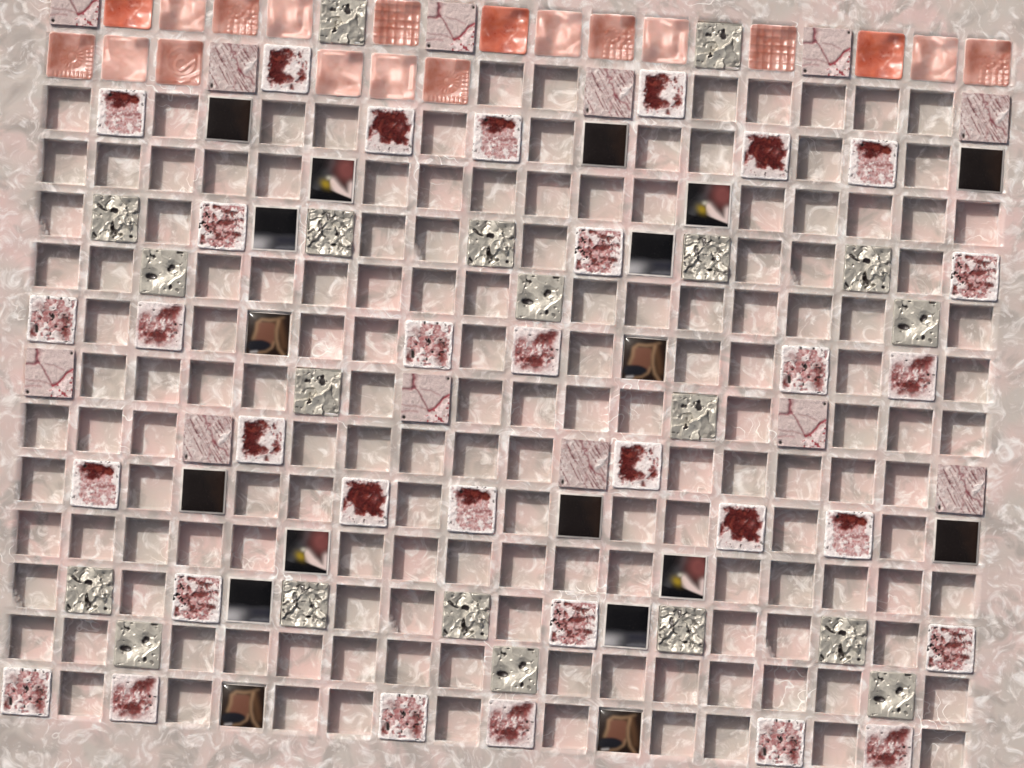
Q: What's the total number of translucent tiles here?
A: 19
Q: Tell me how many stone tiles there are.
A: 44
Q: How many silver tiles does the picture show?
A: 20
